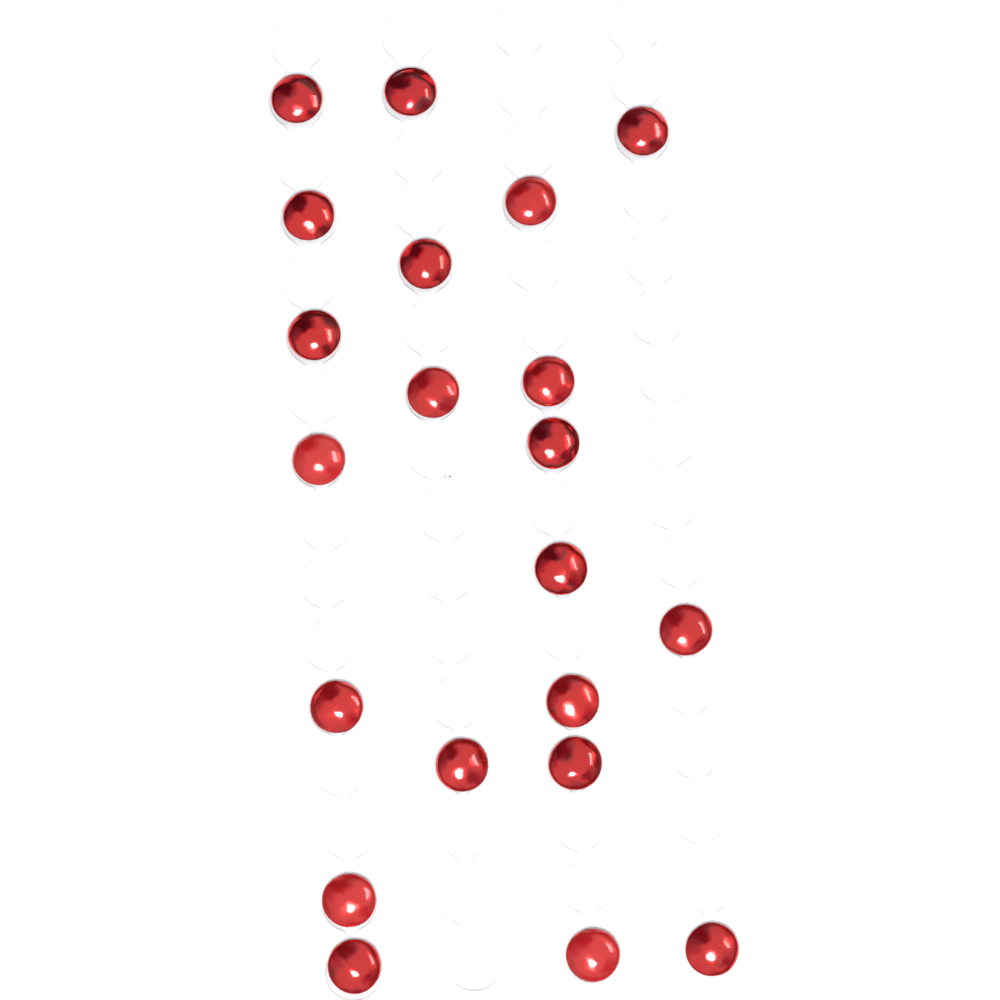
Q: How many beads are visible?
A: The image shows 21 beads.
